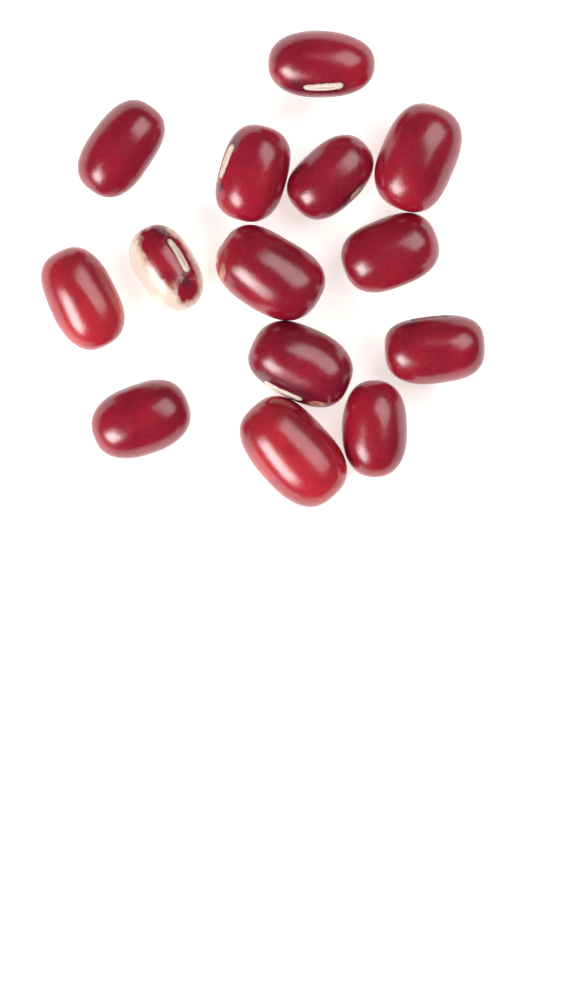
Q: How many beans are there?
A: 14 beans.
